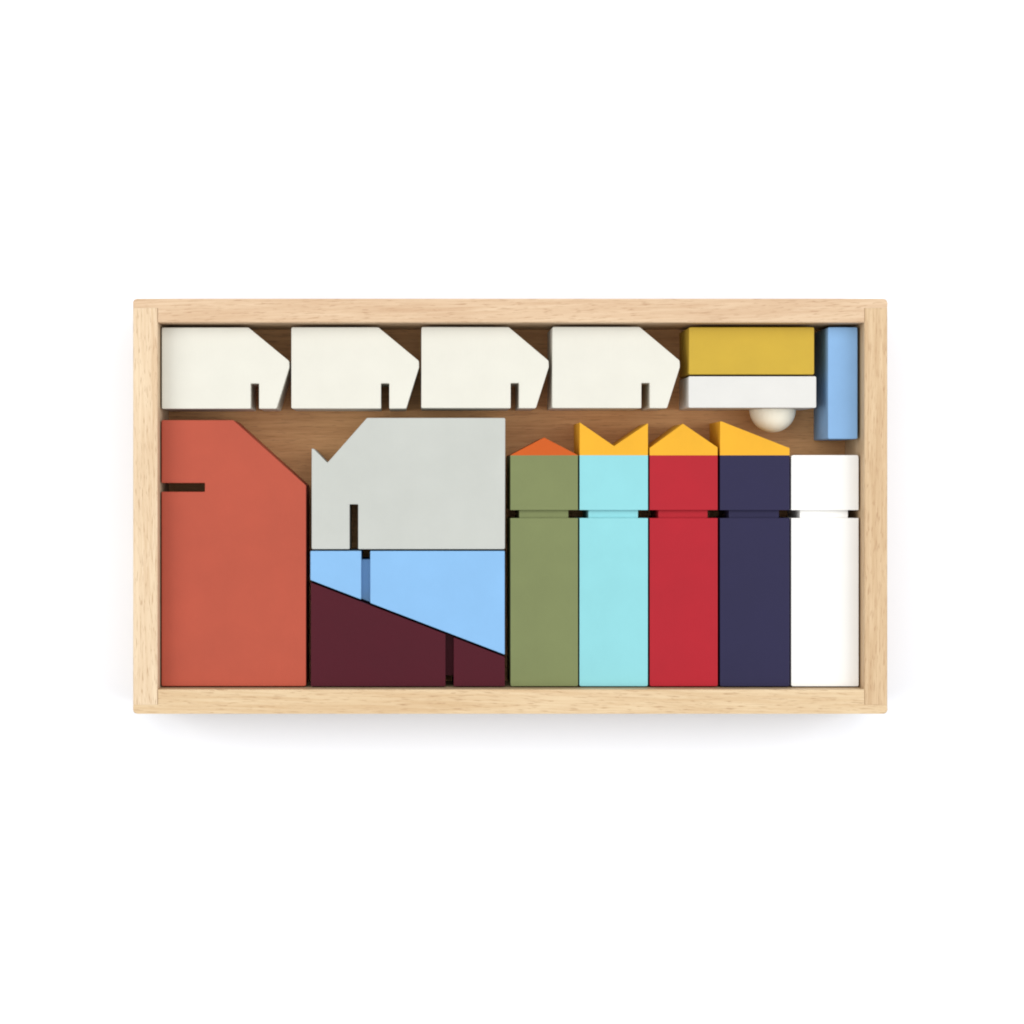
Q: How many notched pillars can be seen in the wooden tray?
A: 5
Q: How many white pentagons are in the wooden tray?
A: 4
